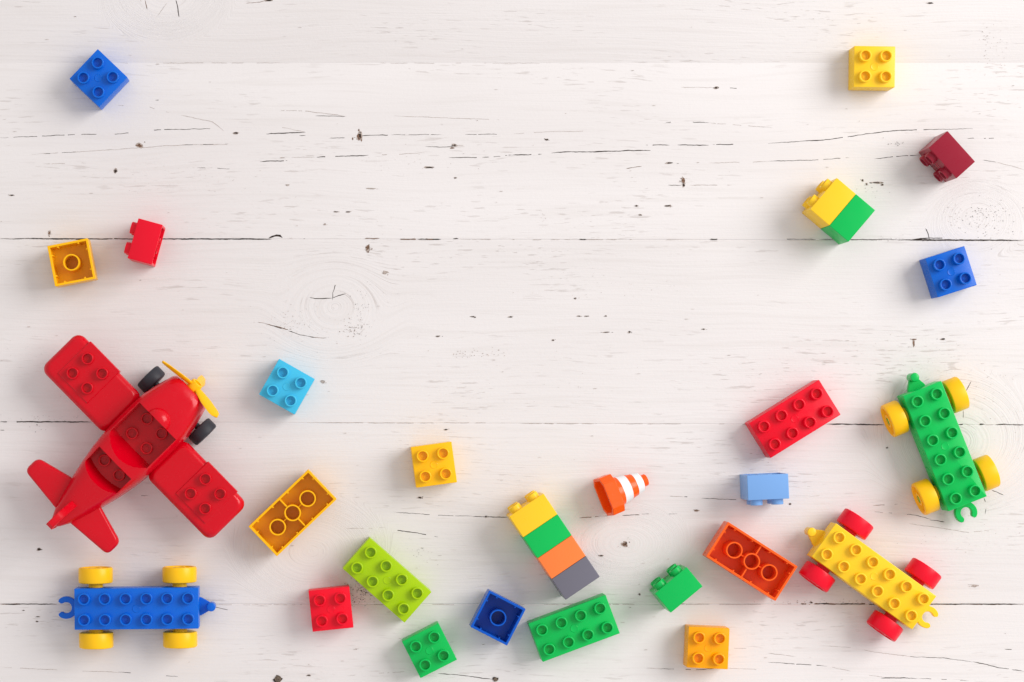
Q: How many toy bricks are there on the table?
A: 25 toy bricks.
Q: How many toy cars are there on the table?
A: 3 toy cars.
